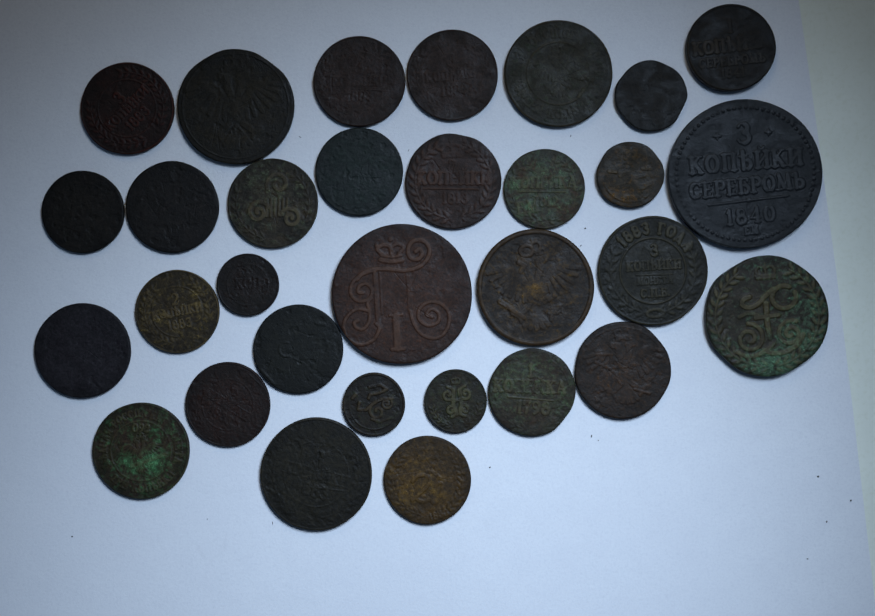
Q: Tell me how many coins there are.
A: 31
